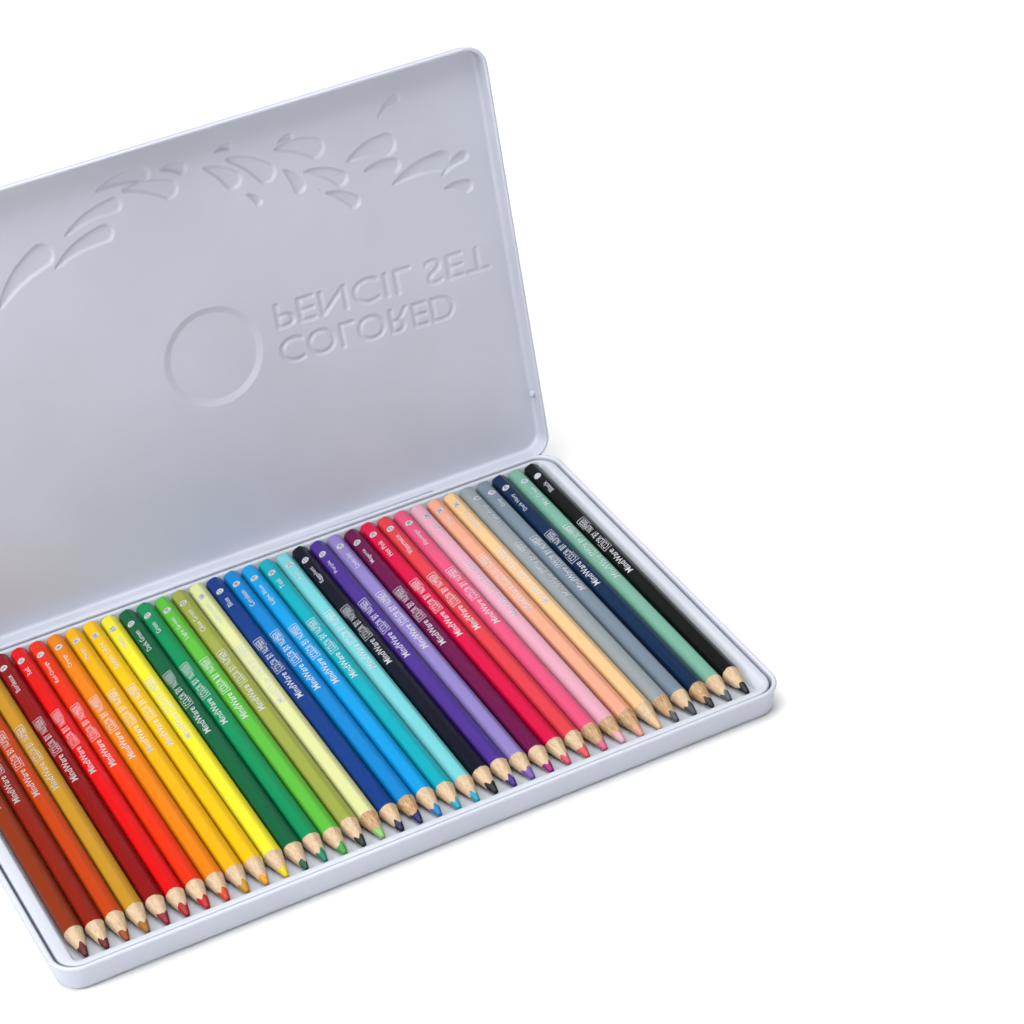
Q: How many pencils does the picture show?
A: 36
